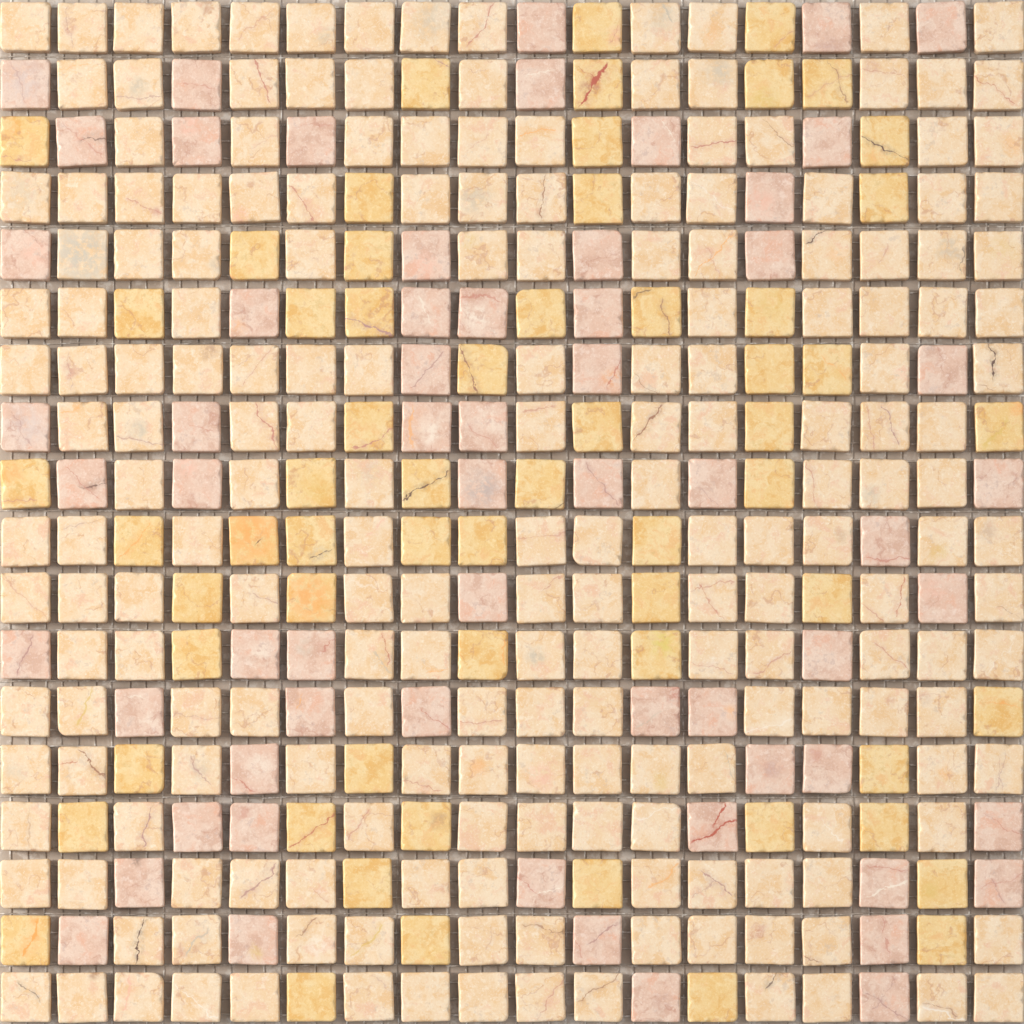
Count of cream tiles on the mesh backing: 200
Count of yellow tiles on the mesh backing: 62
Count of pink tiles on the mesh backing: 62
